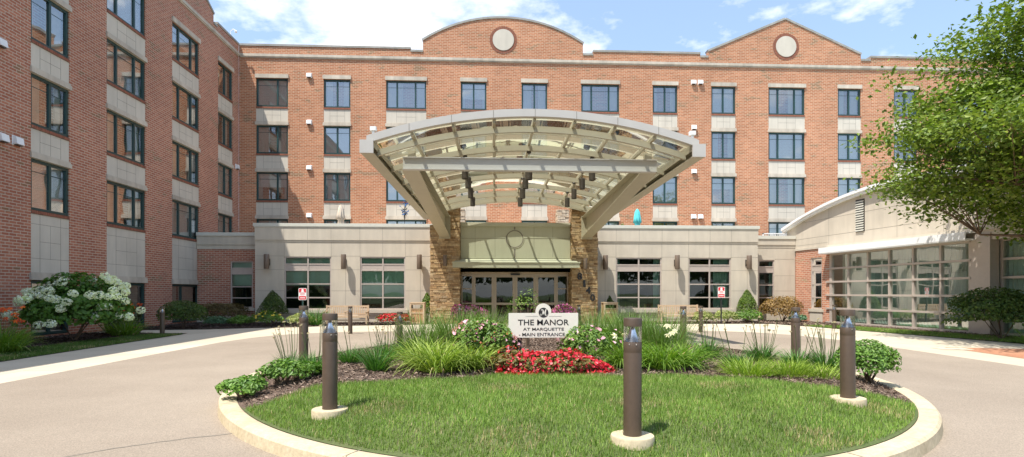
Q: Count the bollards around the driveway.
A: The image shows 13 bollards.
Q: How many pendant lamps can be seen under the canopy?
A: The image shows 12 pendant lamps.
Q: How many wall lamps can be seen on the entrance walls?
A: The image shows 8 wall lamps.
